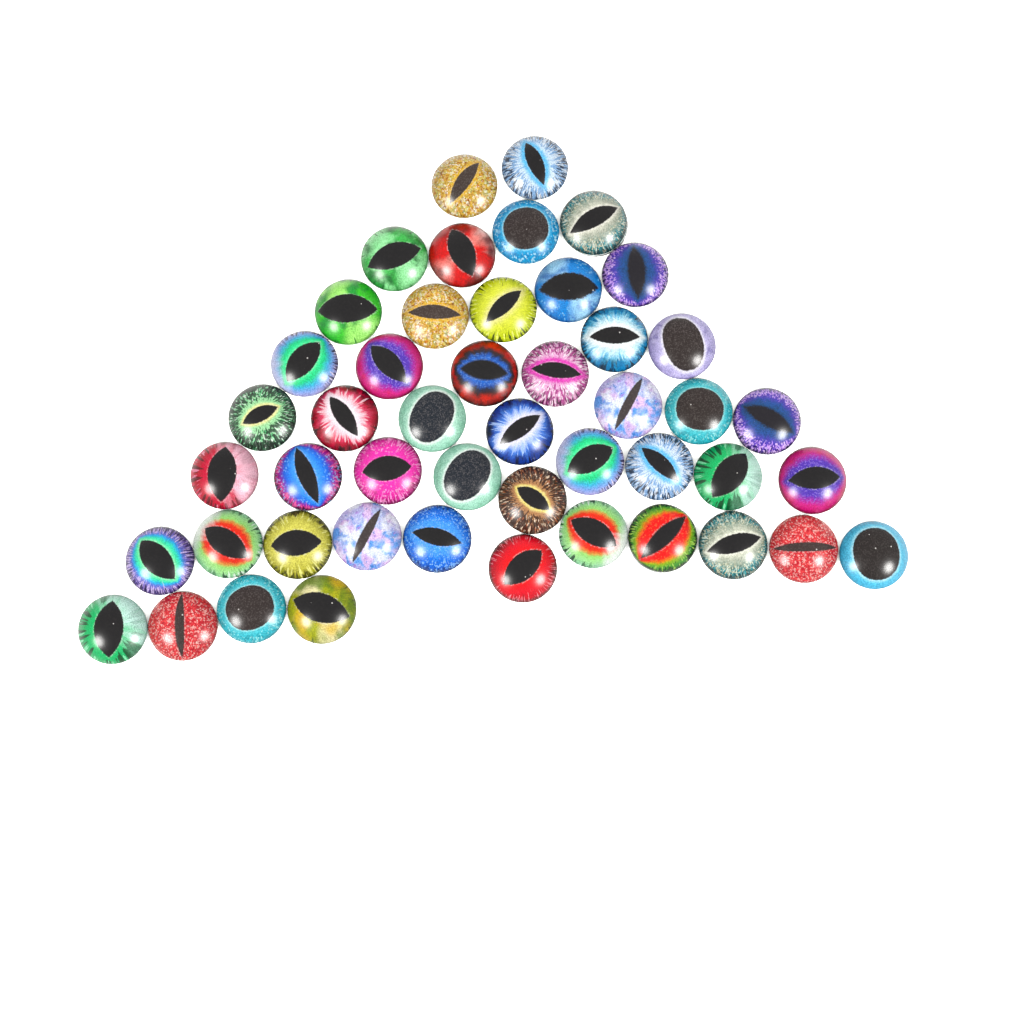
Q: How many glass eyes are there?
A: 48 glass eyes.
